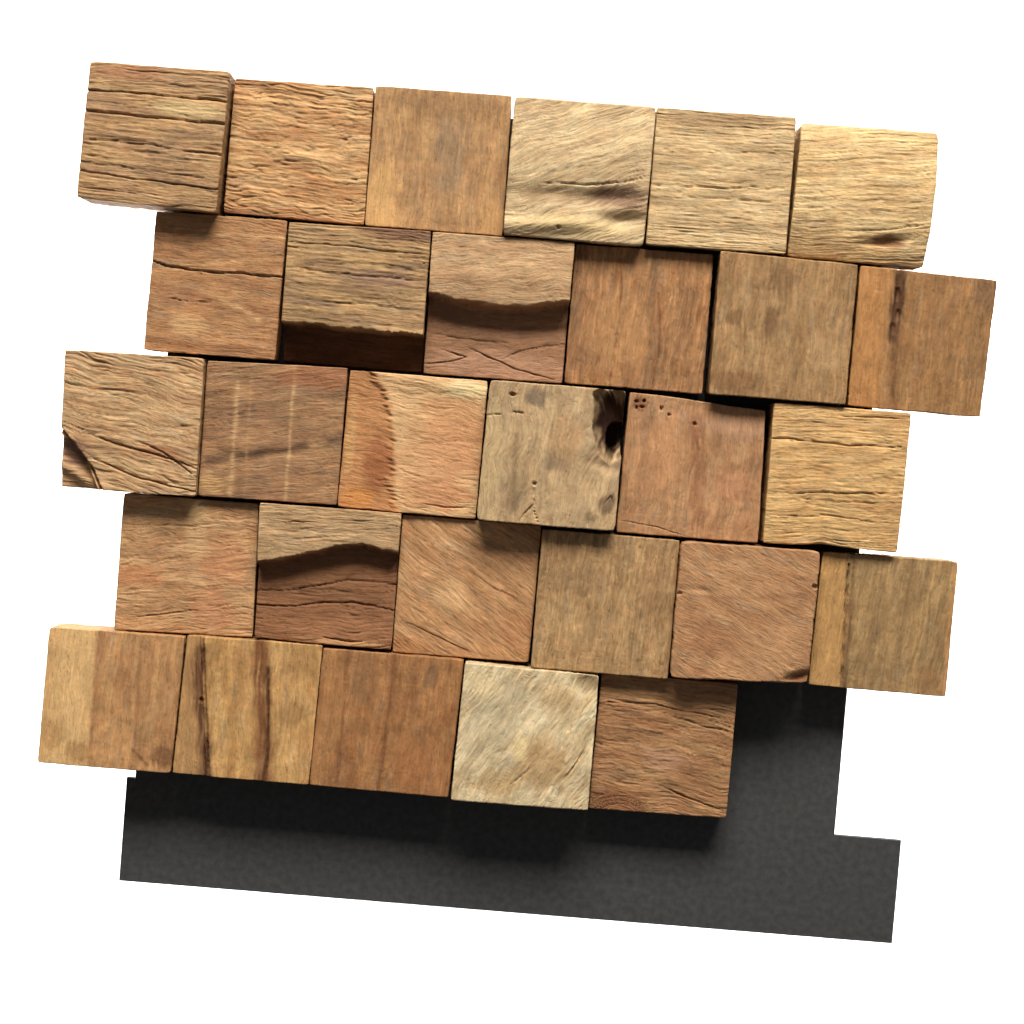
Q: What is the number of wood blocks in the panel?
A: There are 29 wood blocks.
